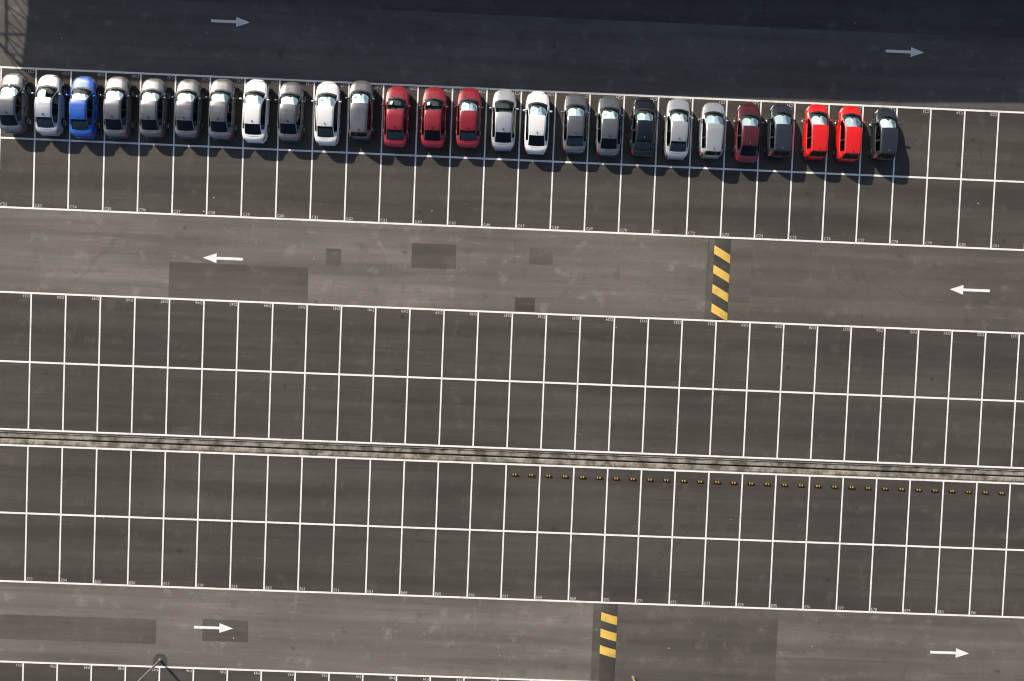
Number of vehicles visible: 26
